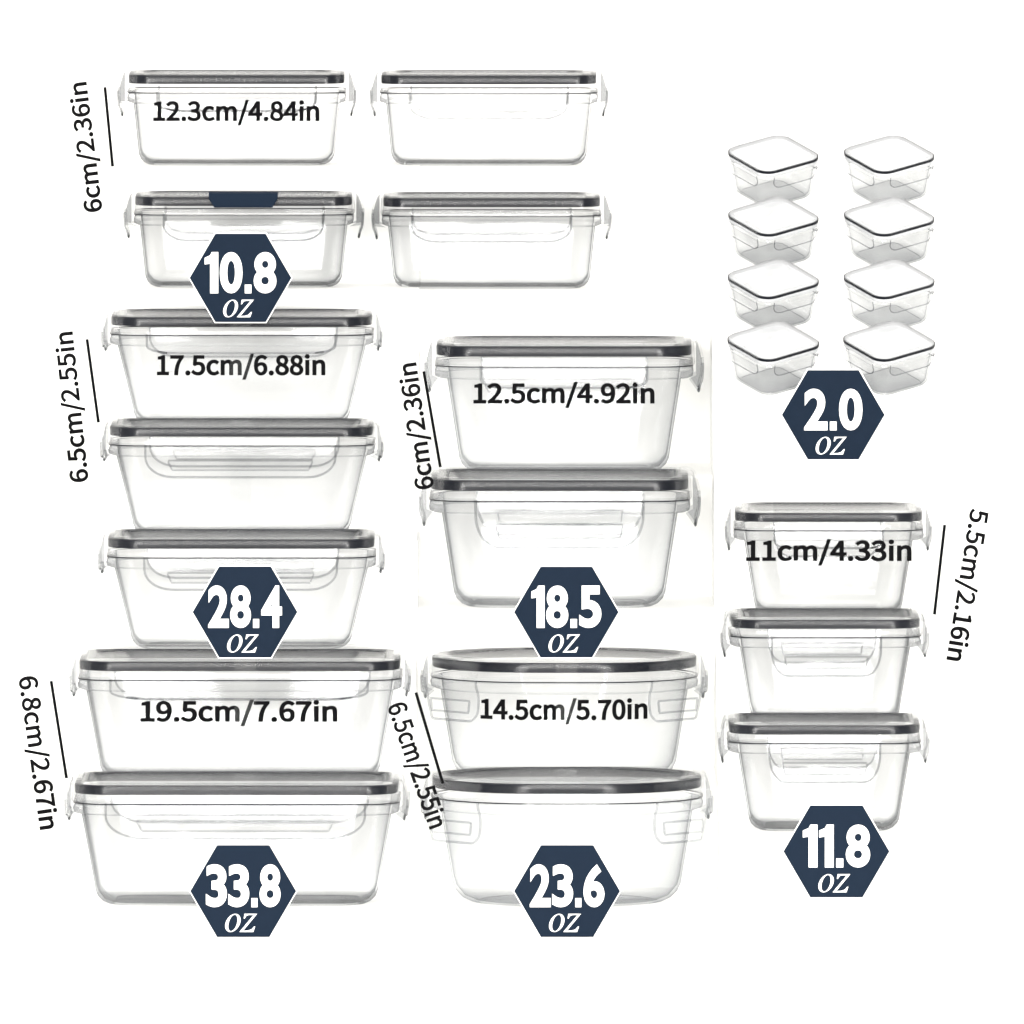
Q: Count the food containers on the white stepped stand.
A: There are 24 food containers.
